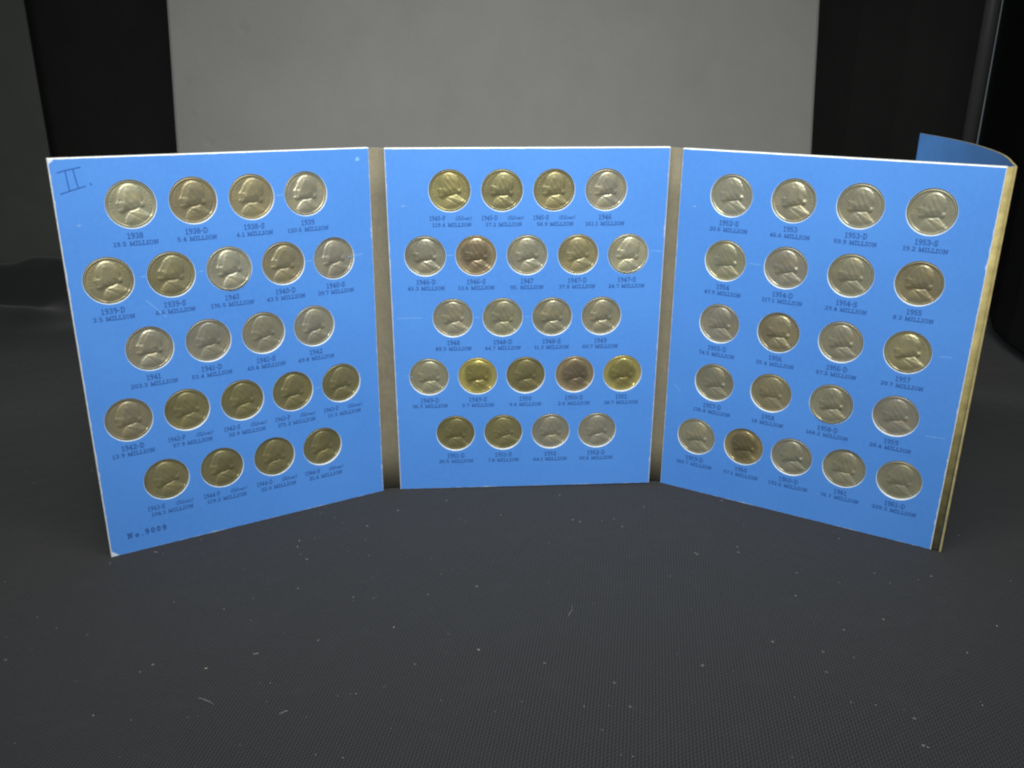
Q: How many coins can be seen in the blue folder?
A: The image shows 65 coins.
